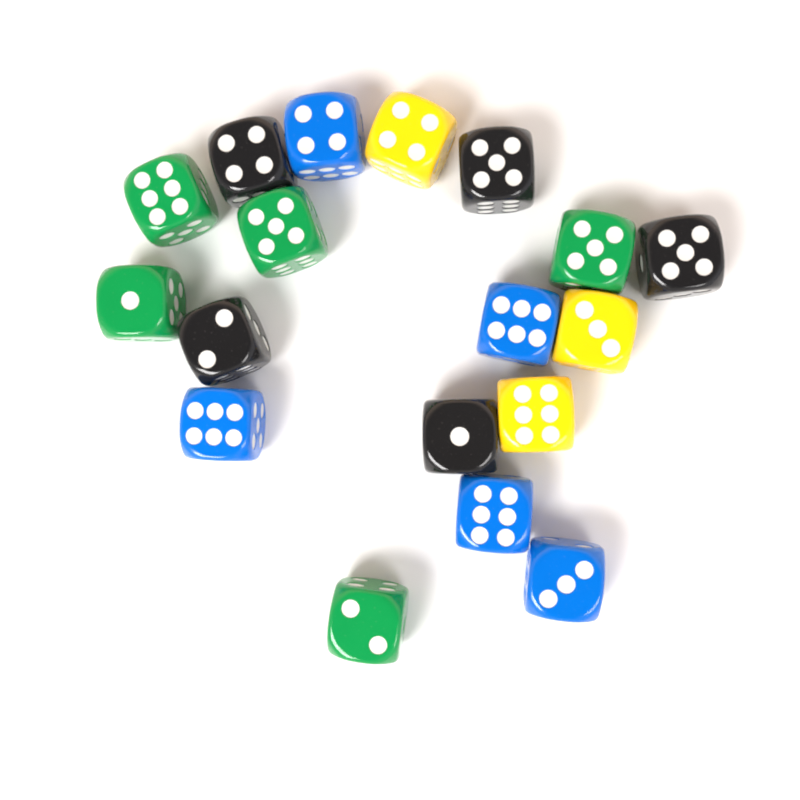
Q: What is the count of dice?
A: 18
